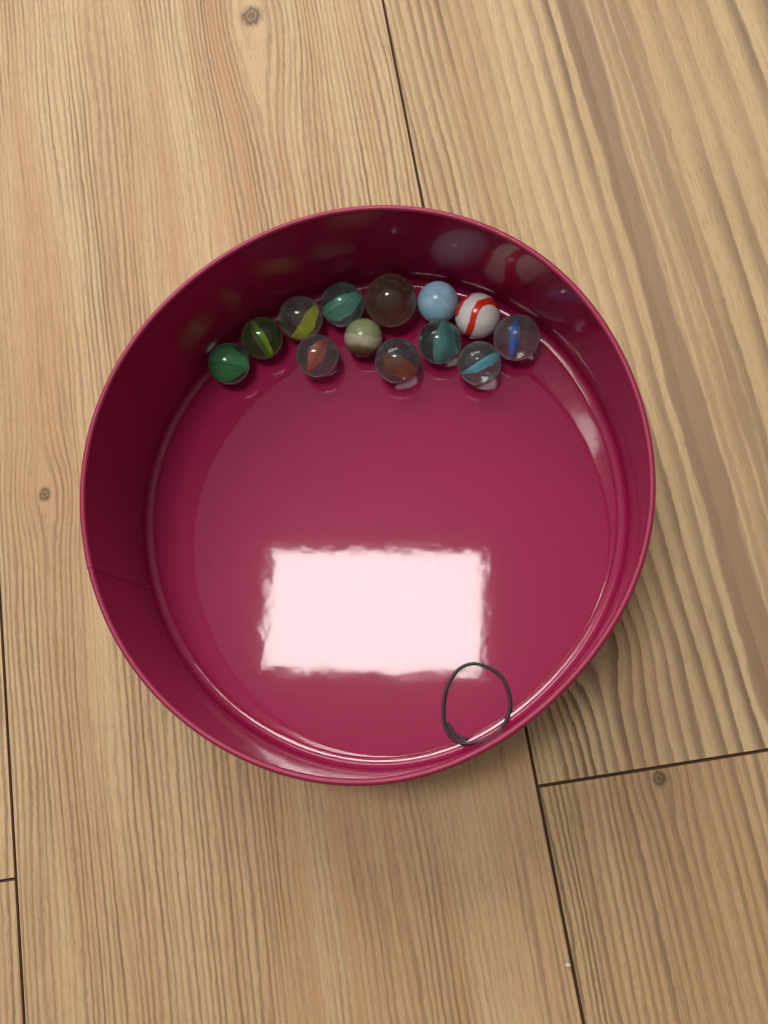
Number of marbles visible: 13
